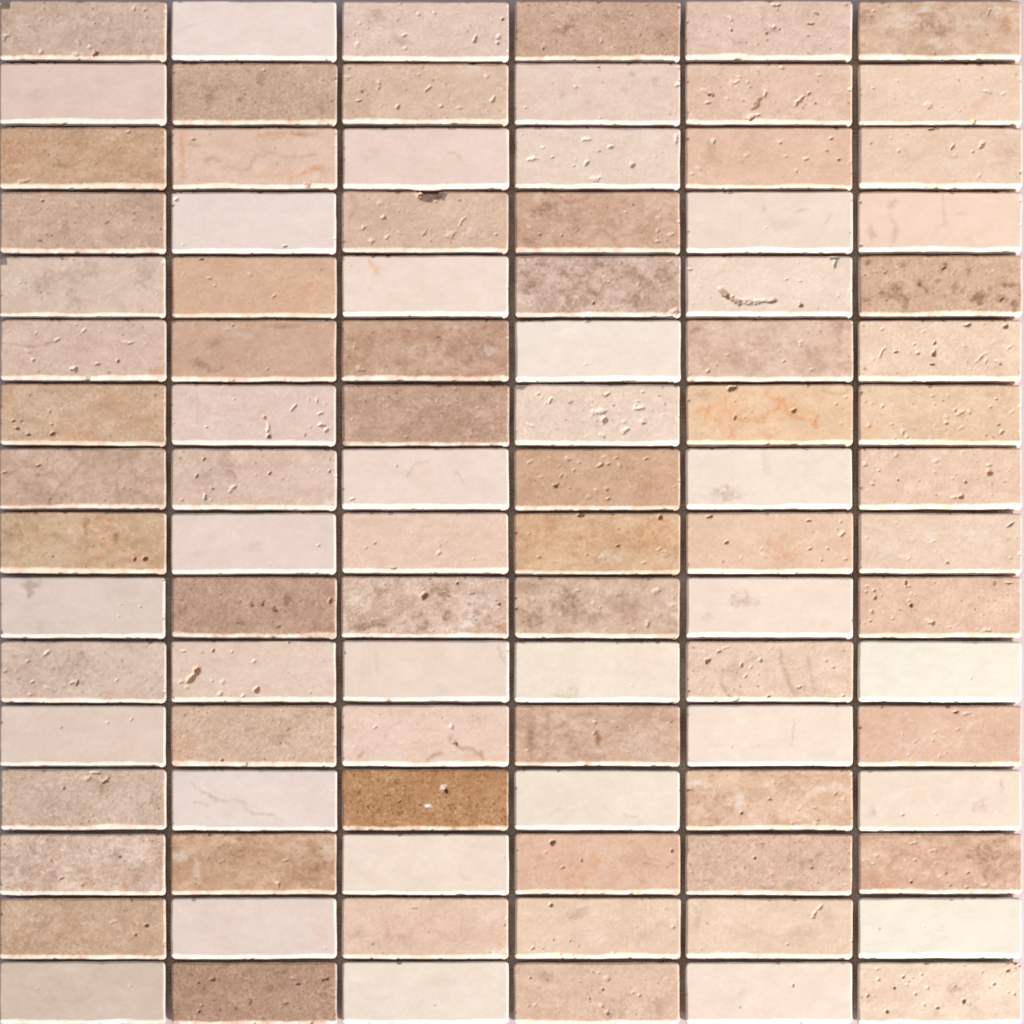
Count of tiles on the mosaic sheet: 96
